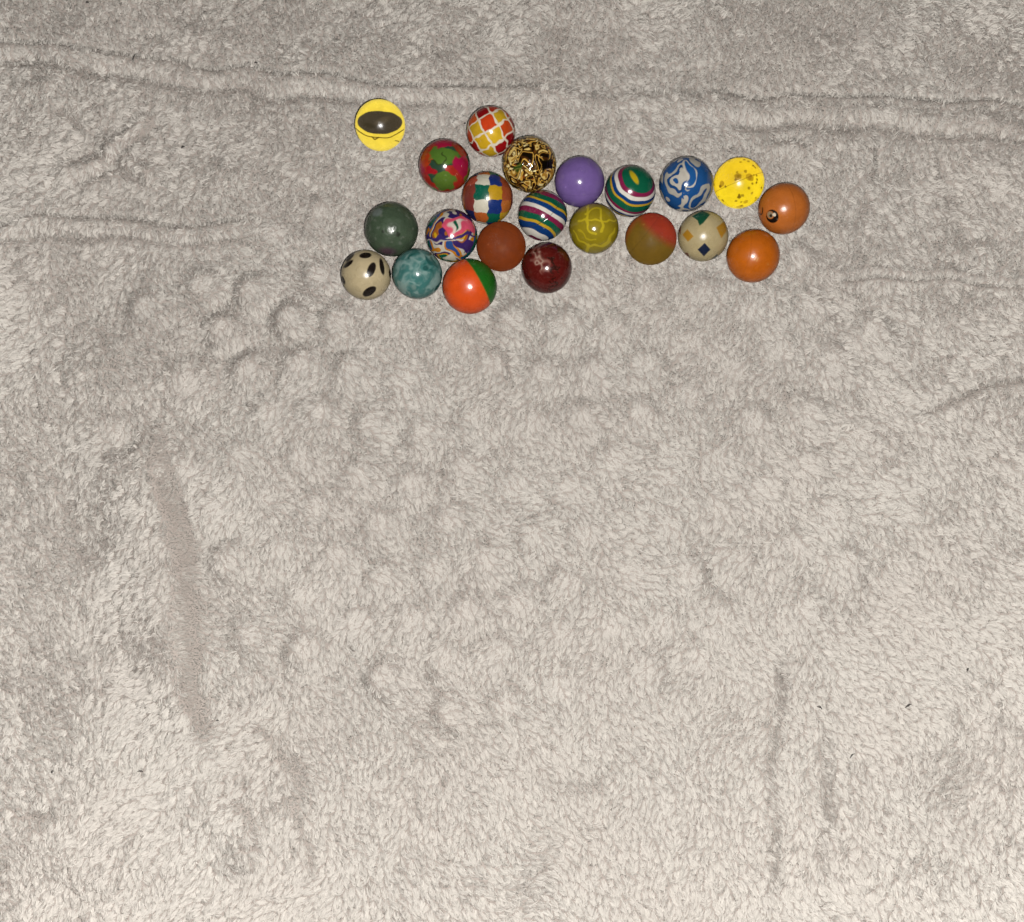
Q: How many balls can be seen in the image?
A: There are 22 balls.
